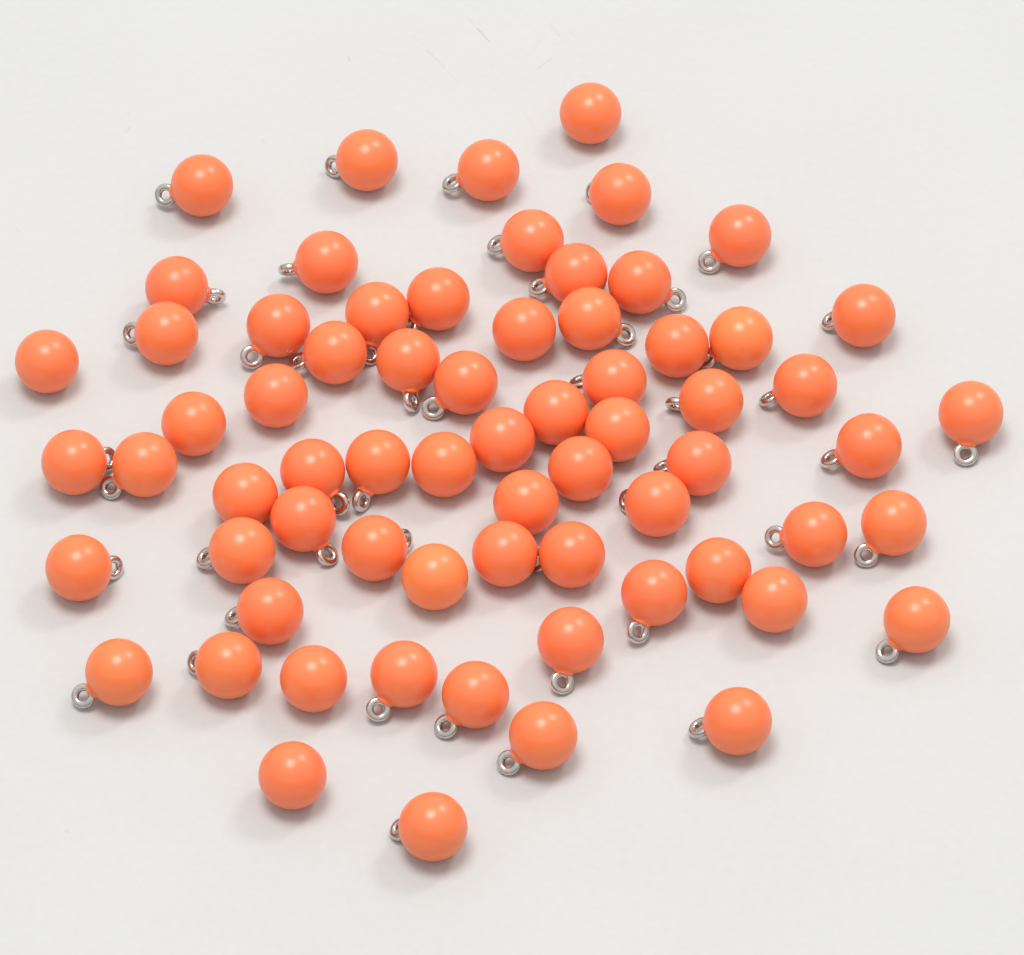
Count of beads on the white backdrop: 68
